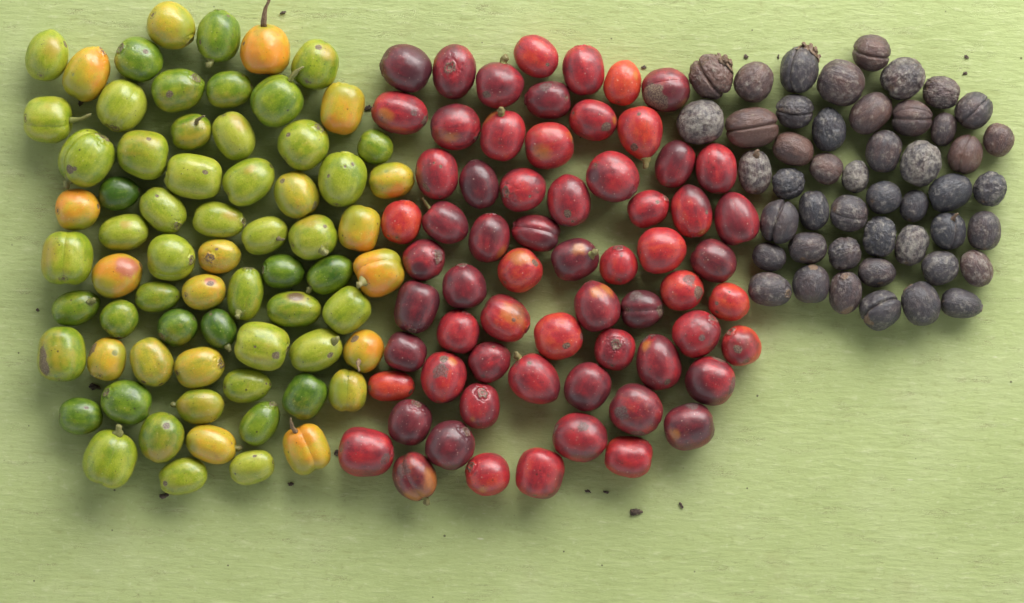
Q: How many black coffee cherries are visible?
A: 47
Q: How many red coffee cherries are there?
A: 65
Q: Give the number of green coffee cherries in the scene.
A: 49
